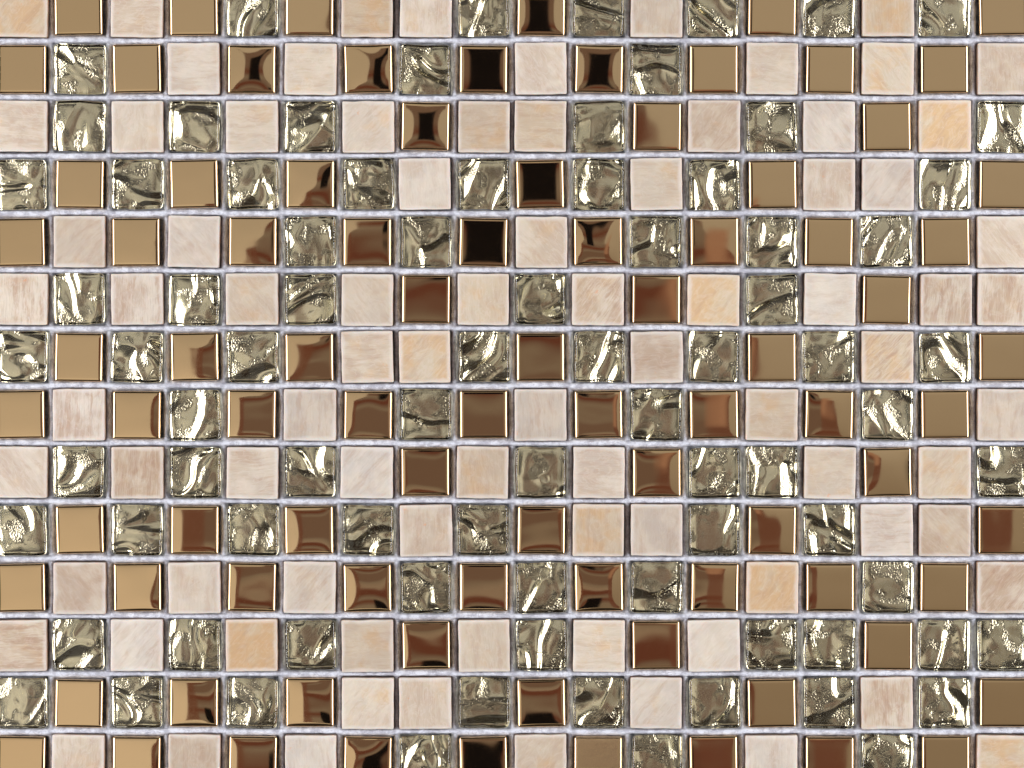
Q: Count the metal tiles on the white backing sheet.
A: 87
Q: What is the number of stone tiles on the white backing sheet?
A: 83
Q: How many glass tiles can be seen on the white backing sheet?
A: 82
